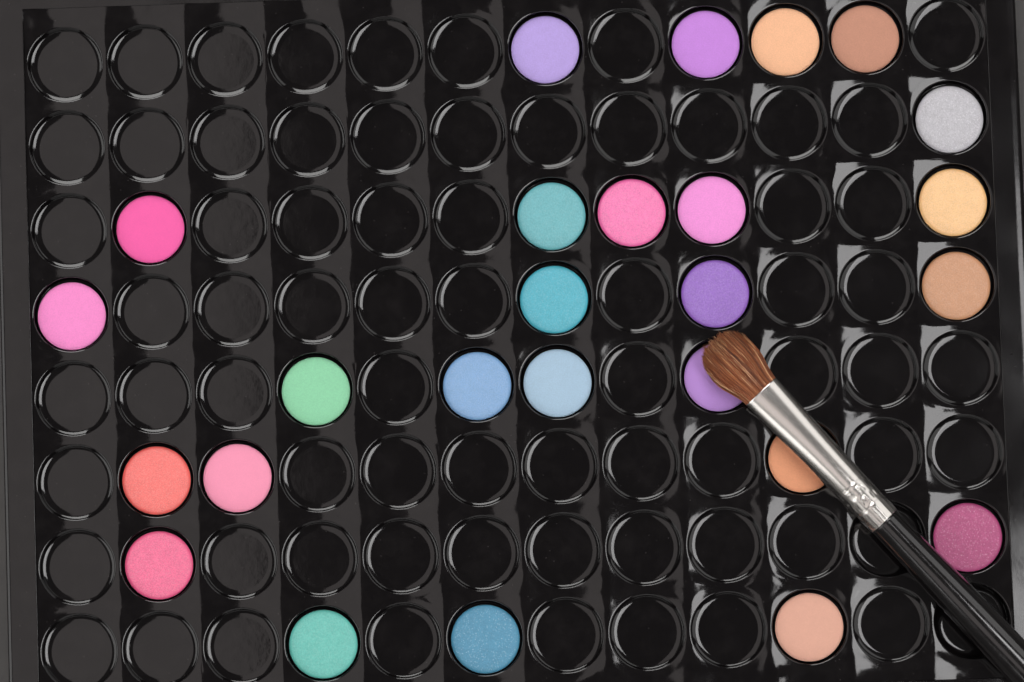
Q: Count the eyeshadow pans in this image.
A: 26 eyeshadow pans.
